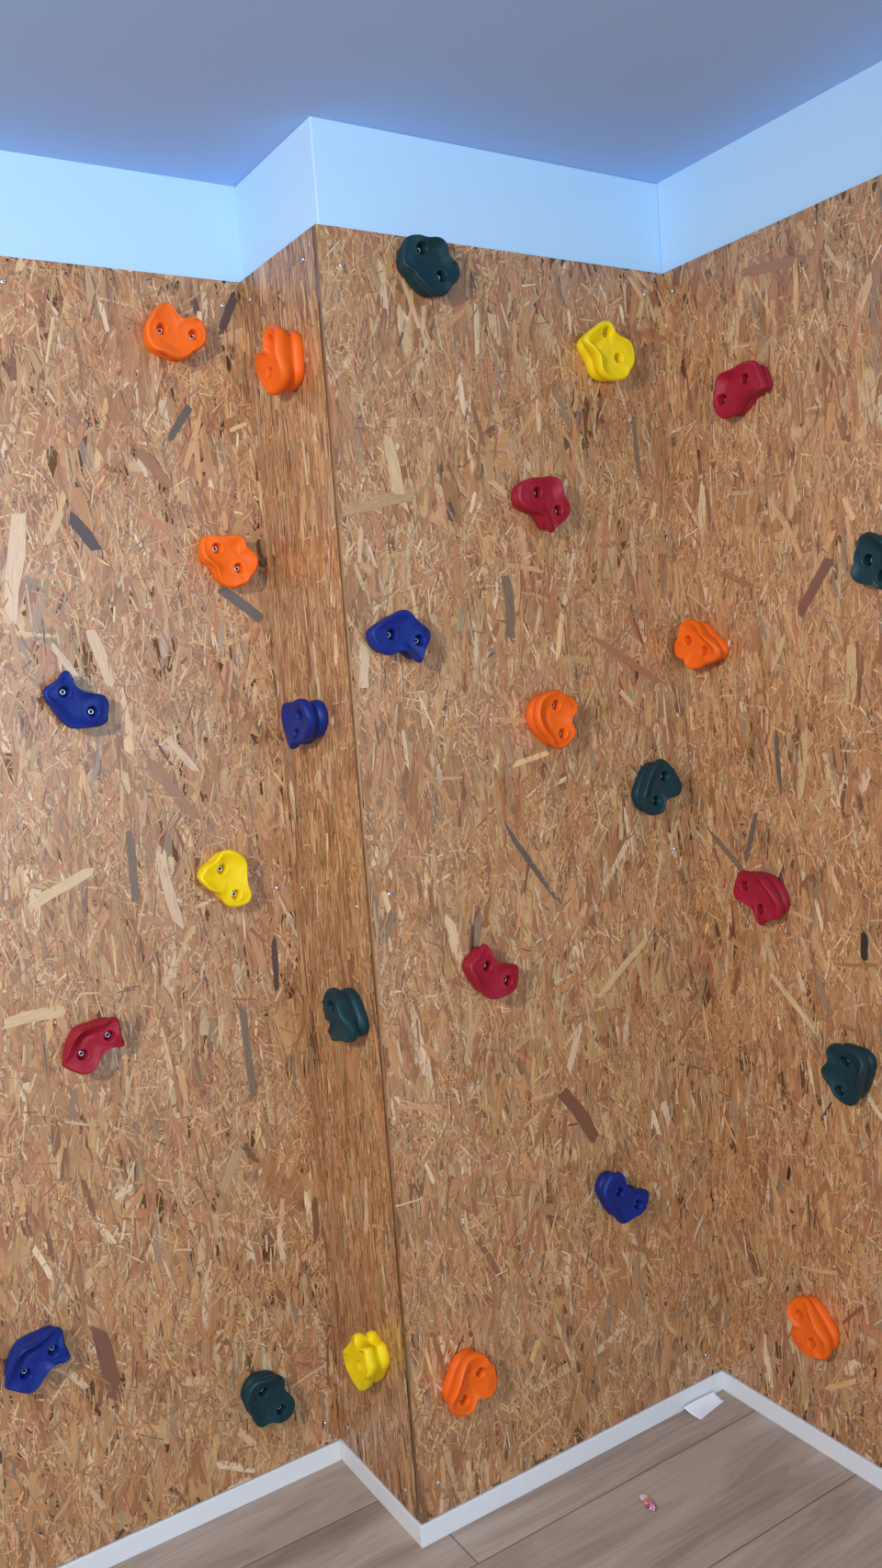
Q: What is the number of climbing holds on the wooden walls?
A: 26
